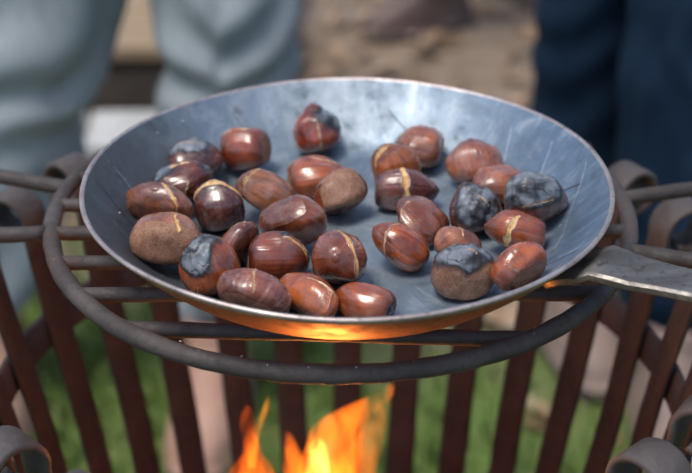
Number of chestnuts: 31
